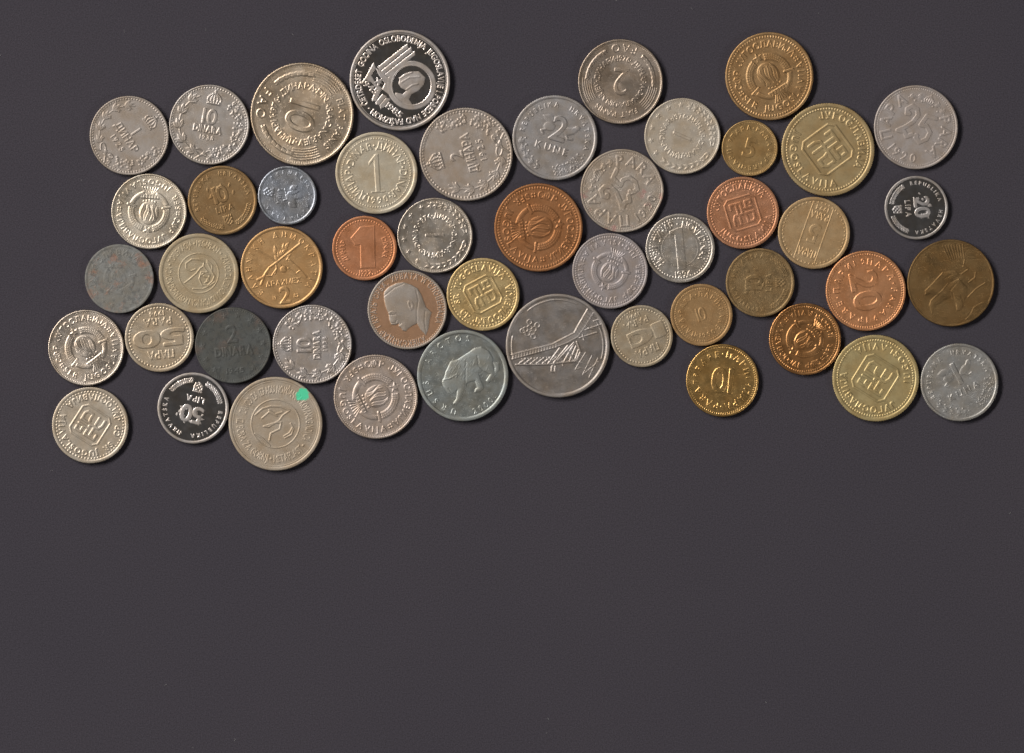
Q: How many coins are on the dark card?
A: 49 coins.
